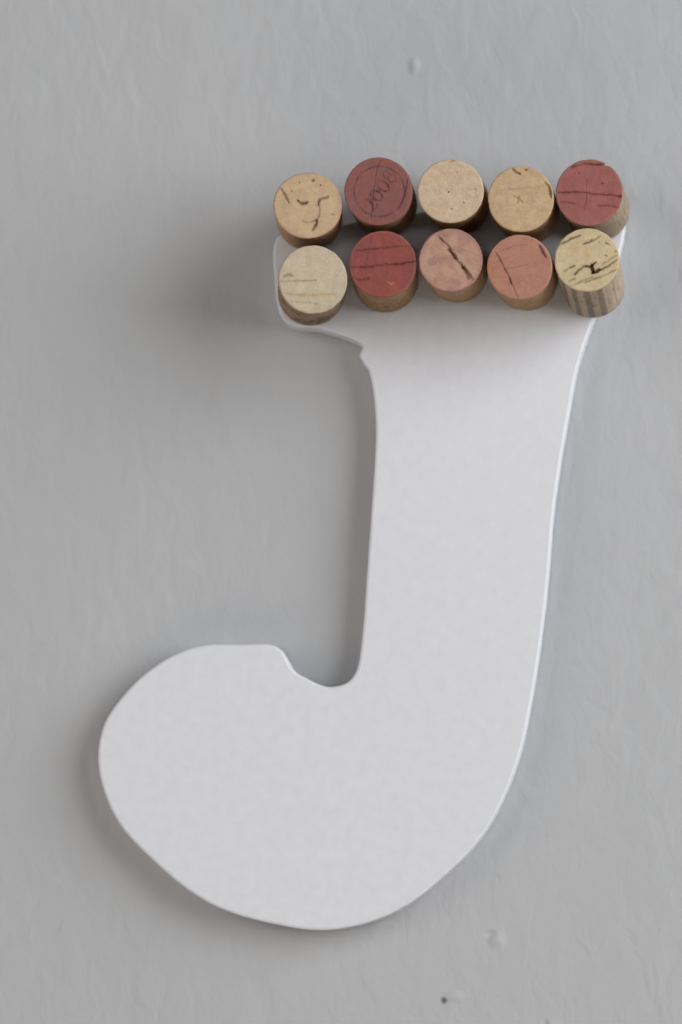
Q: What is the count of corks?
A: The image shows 10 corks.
